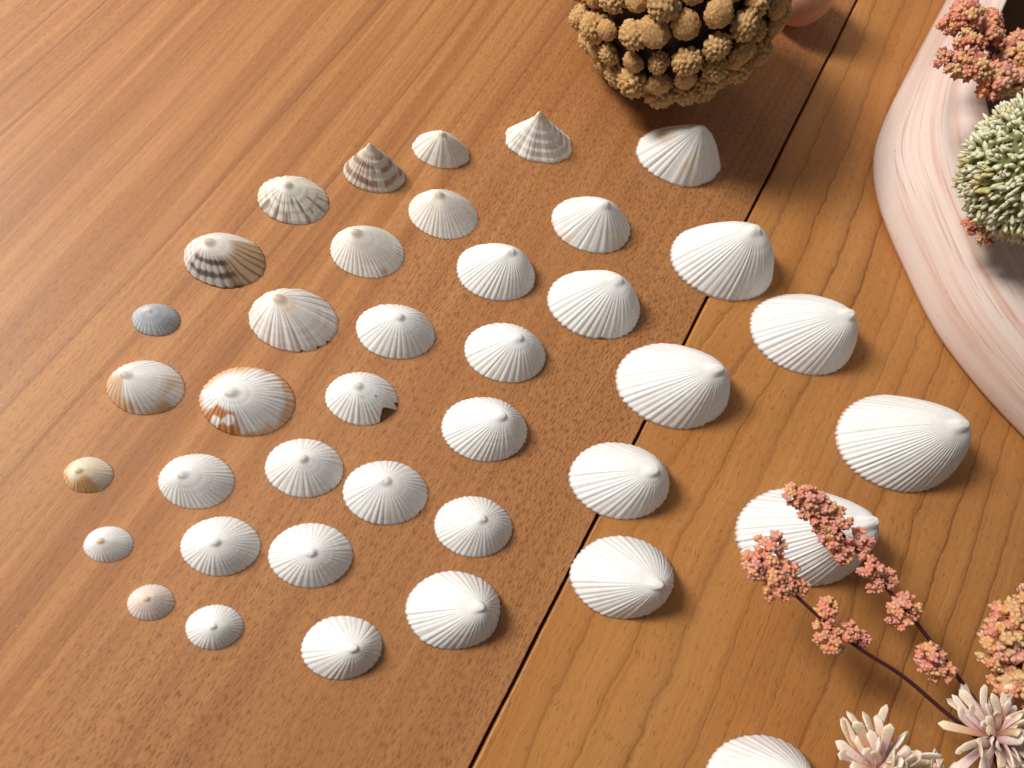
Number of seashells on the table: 39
